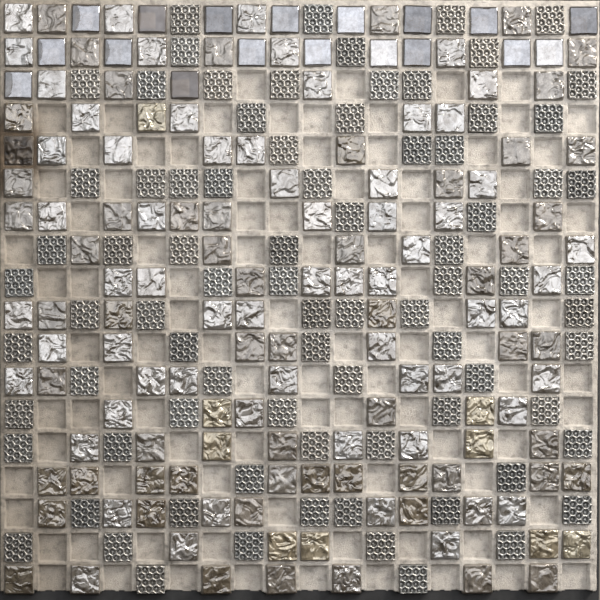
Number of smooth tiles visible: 18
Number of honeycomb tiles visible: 81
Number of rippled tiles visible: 131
